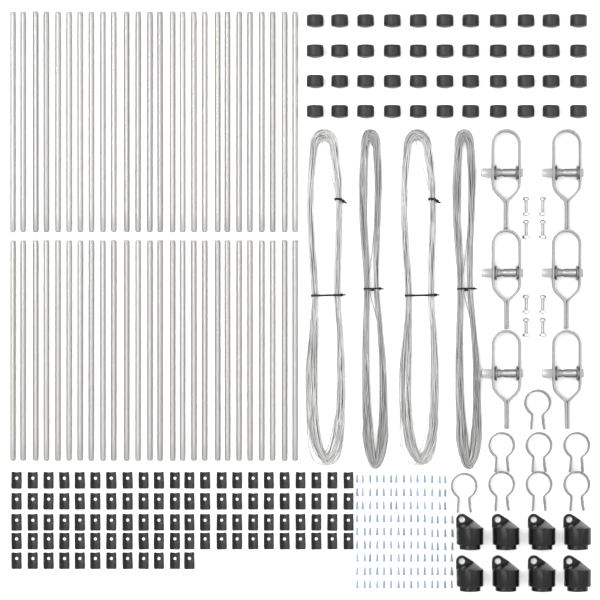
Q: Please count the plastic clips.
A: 100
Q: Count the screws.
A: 132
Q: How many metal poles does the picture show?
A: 52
